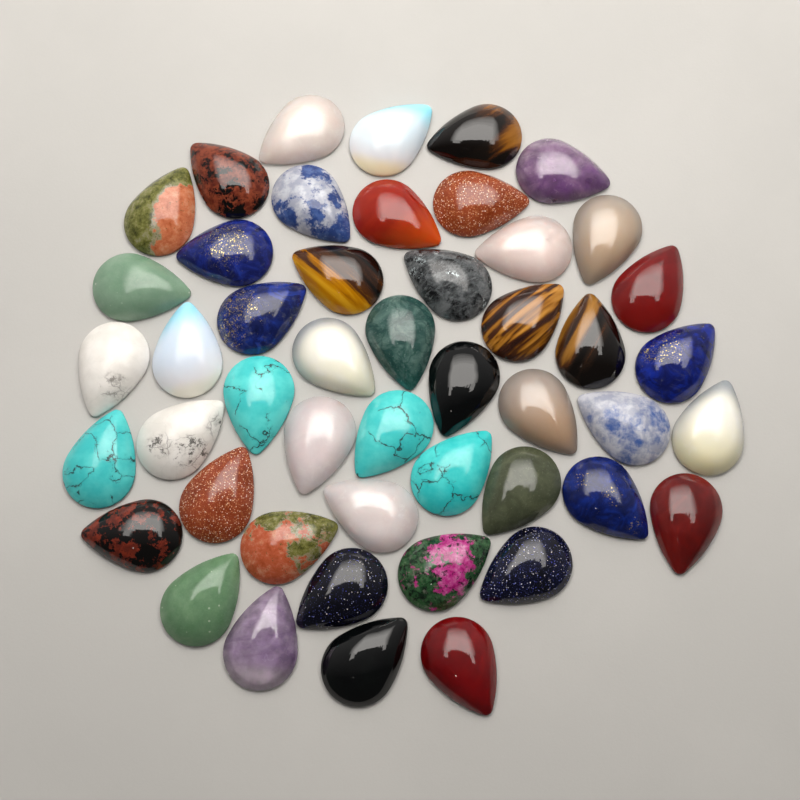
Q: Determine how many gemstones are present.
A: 48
